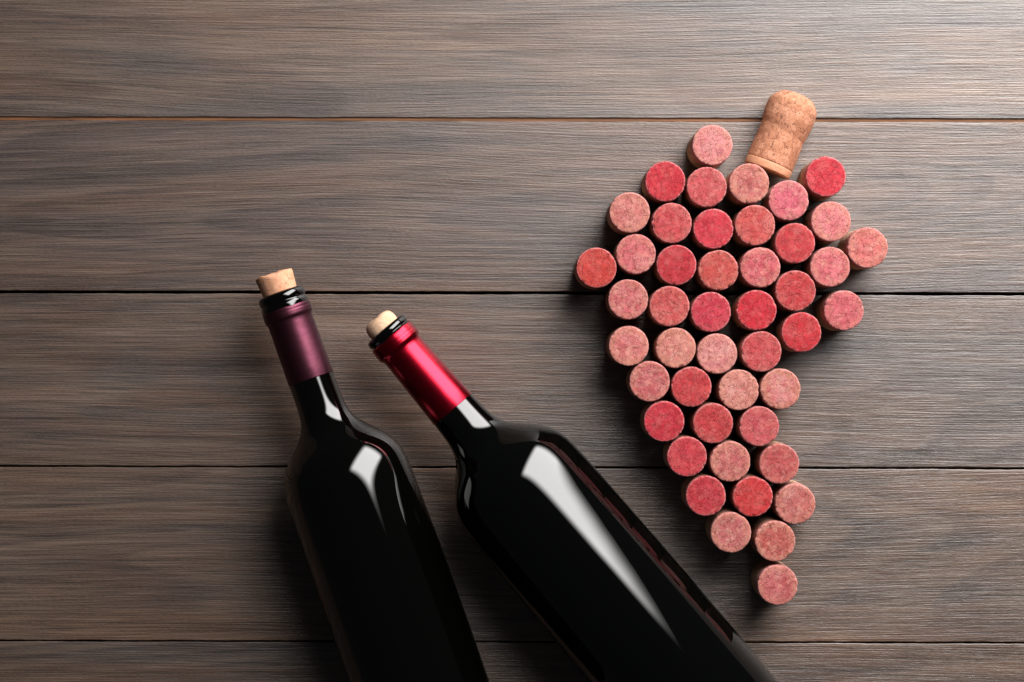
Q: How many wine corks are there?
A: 46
